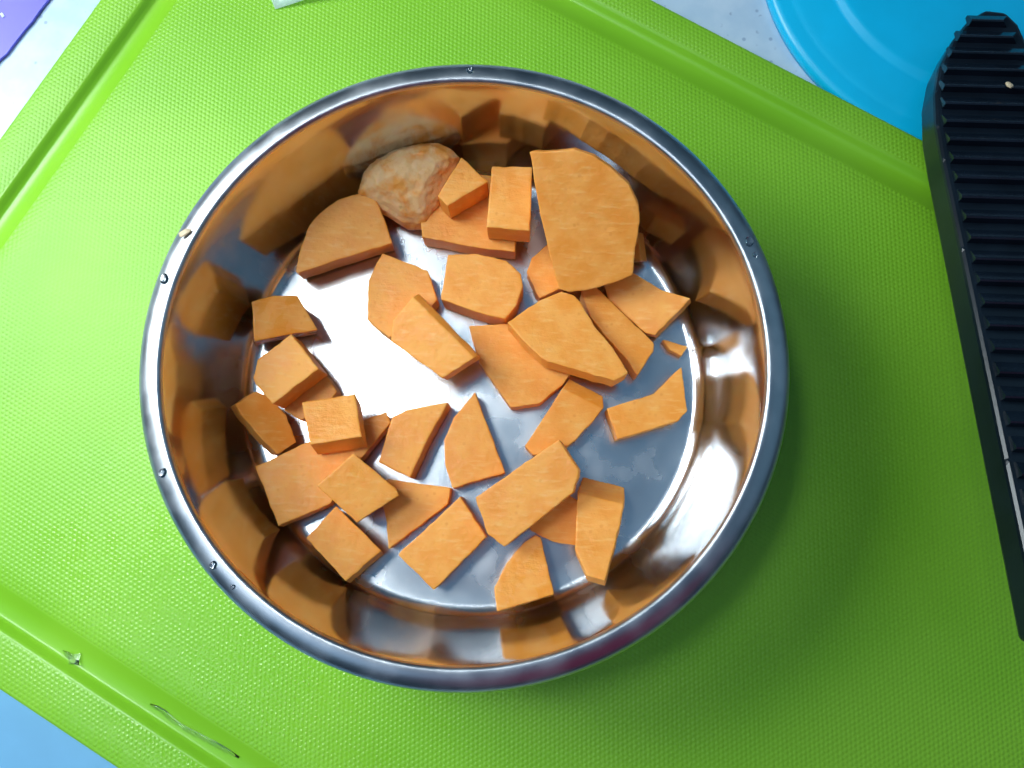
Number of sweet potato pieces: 34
